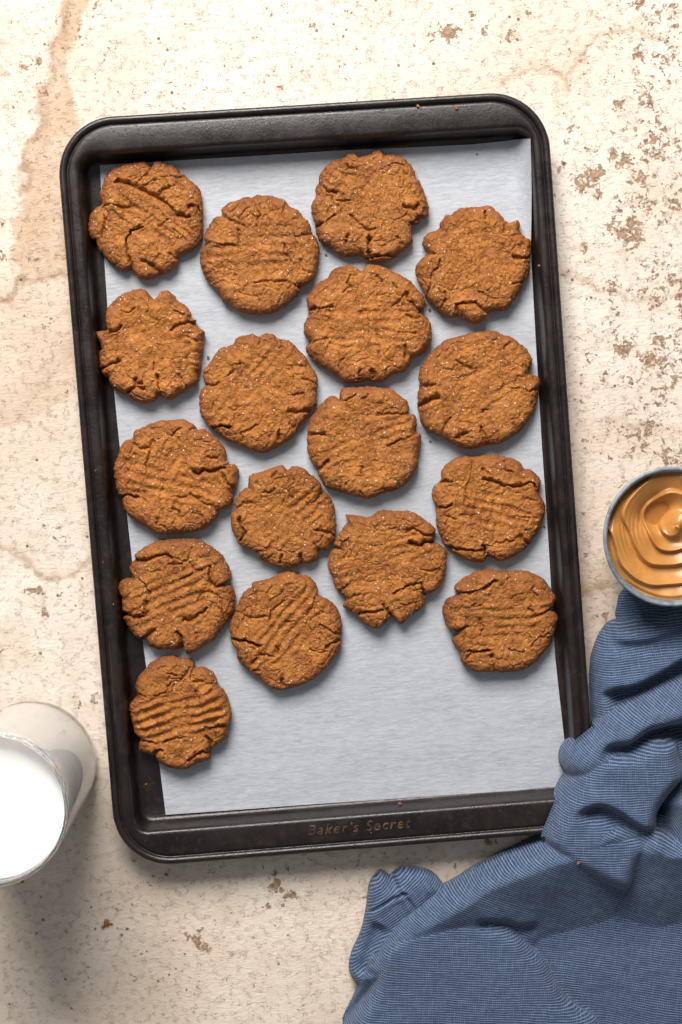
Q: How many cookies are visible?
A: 17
